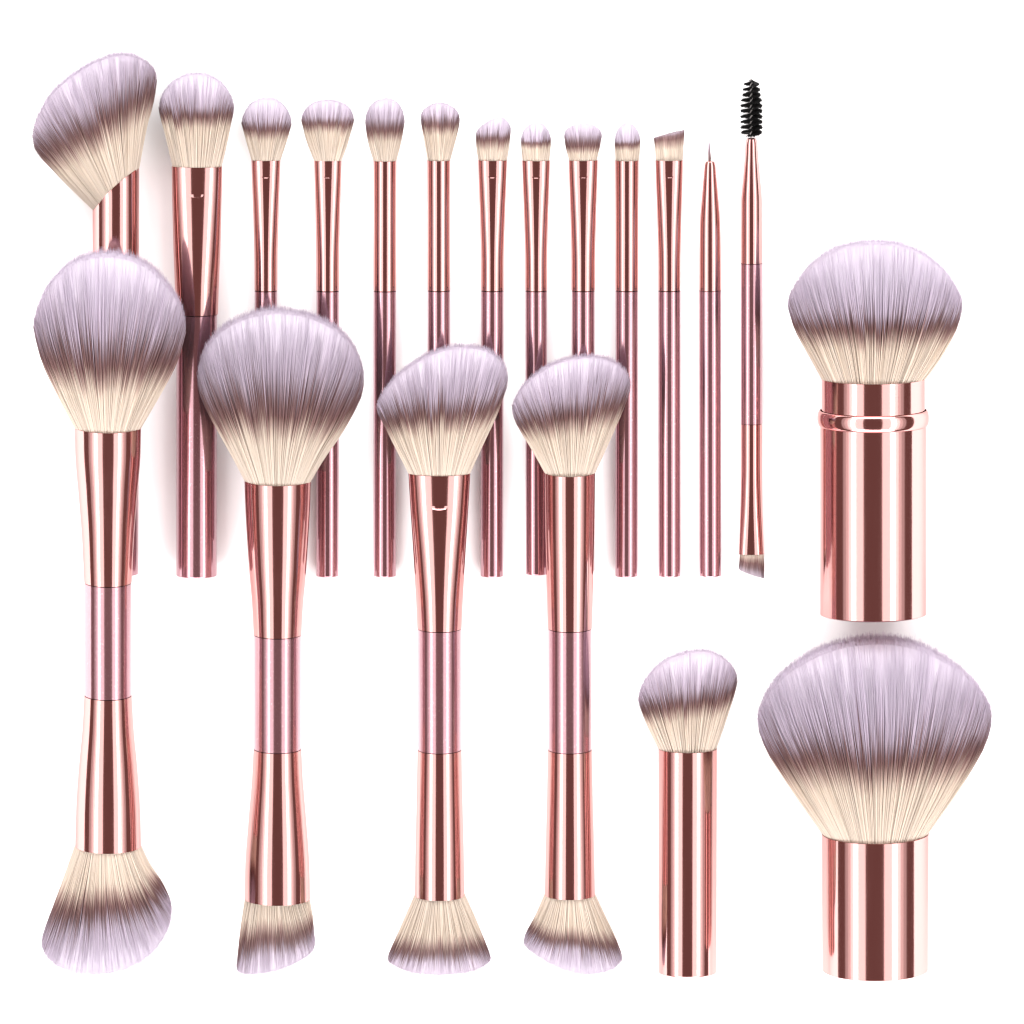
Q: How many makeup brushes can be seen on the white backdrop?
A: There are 20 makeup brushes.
